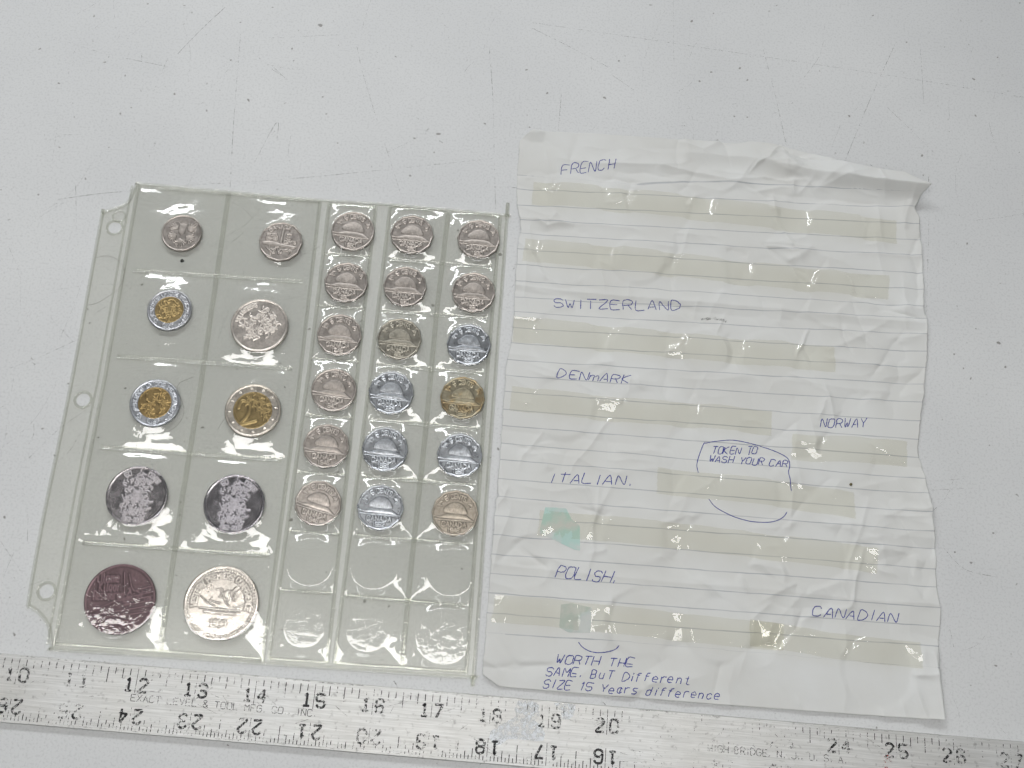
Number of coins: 28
